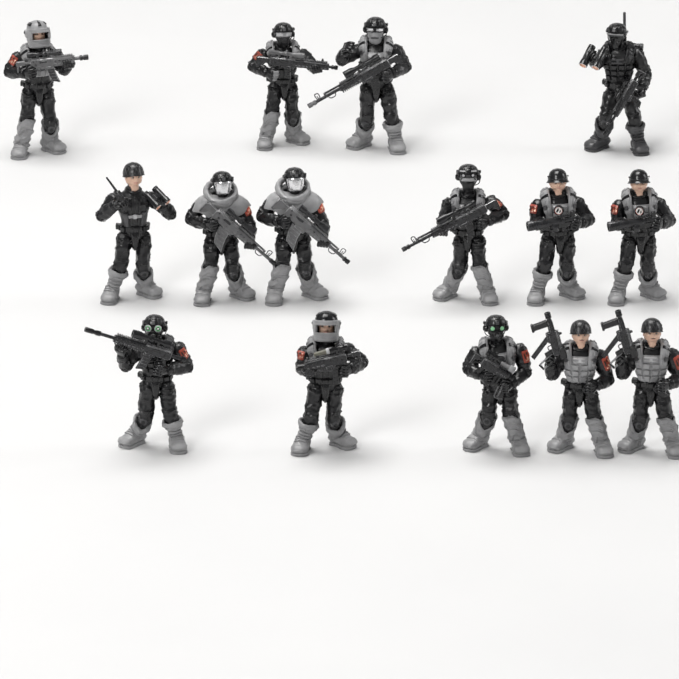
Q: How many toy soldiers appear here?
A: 15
